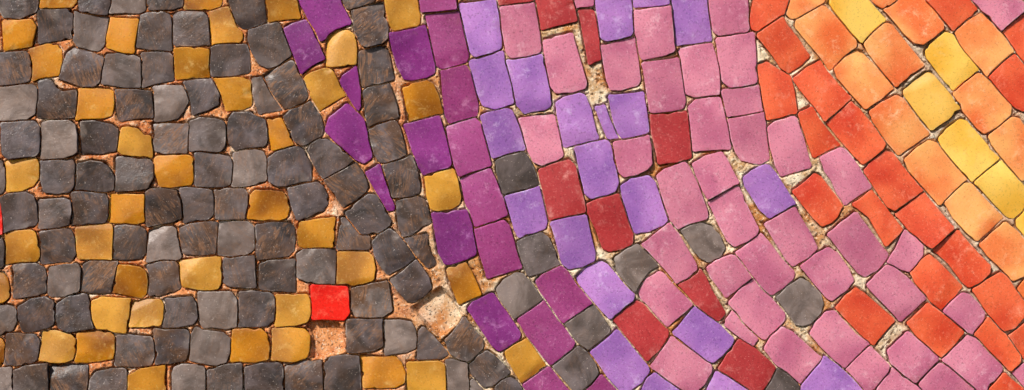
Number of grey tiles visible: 108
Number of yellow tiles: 47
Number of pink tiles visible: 41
